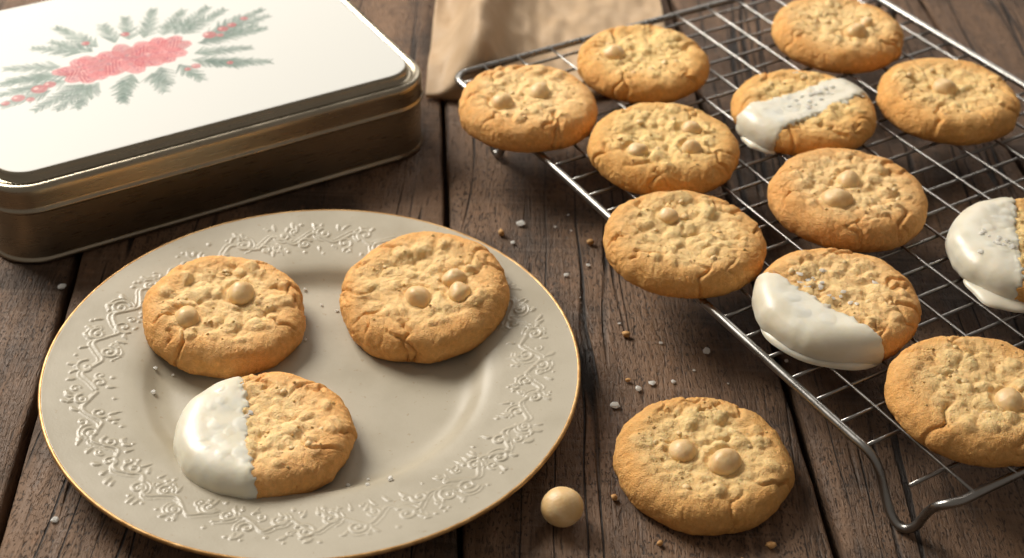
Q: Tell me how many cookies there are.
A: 15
